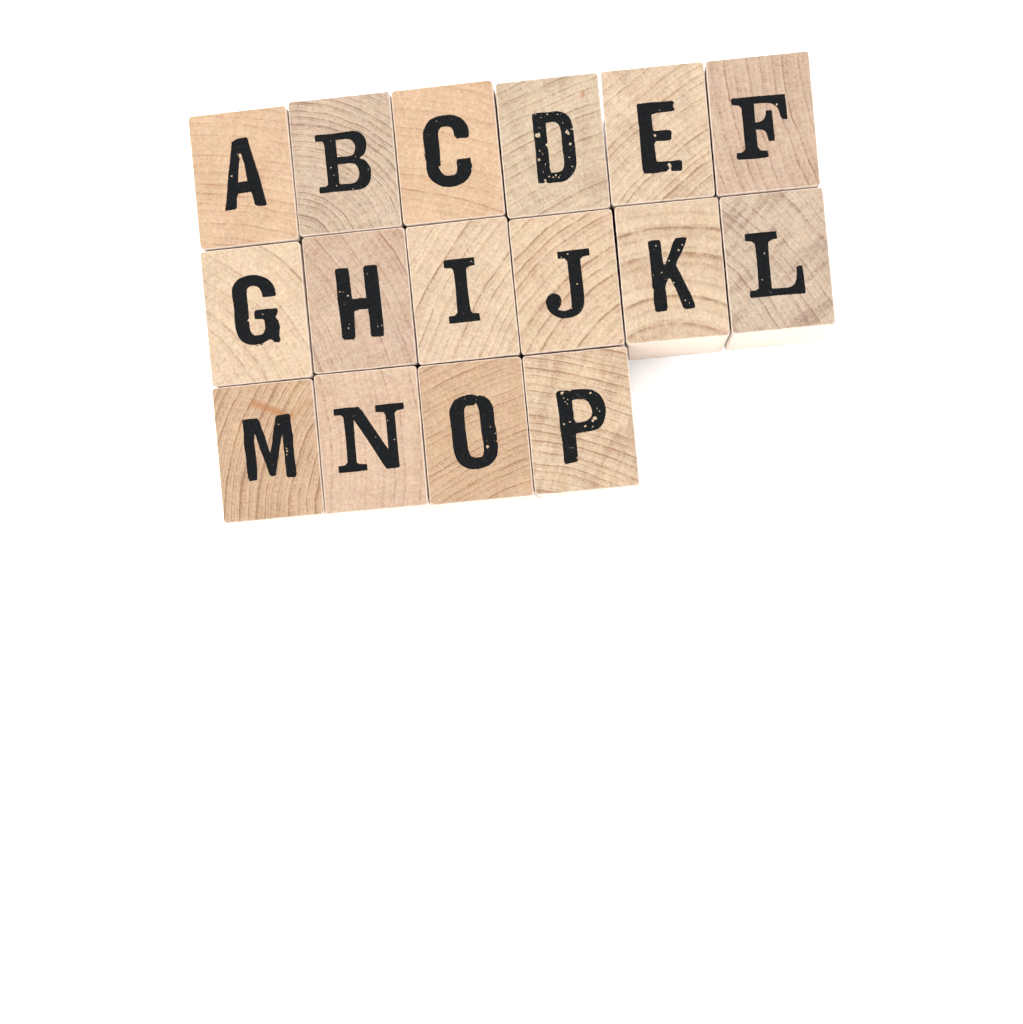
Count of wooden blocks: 16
